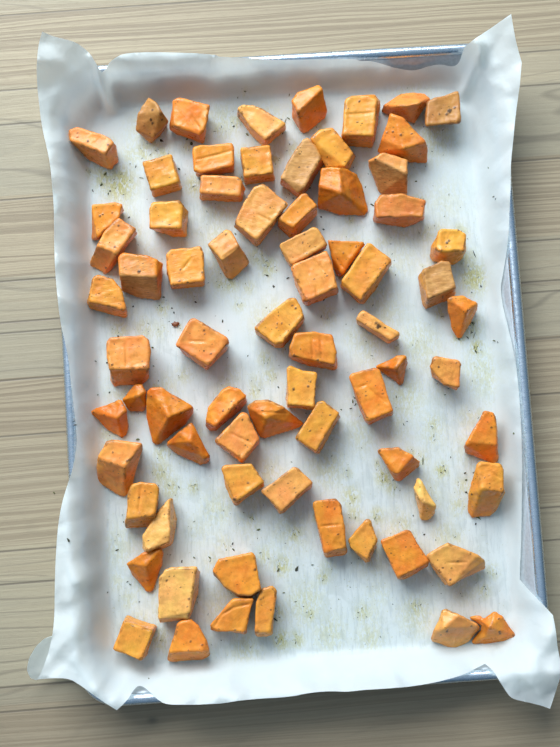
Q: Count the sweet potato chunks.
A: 73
